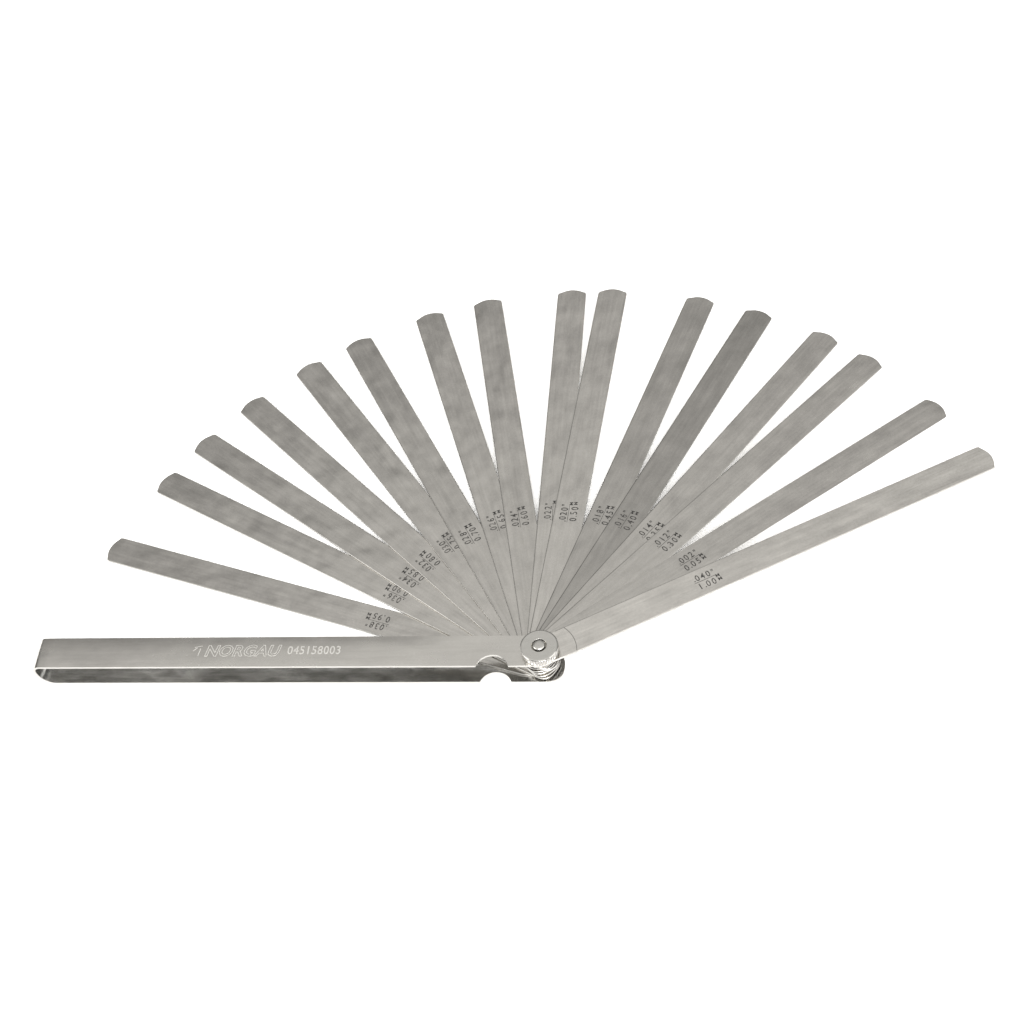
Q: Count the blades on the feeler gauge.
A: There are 16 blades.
